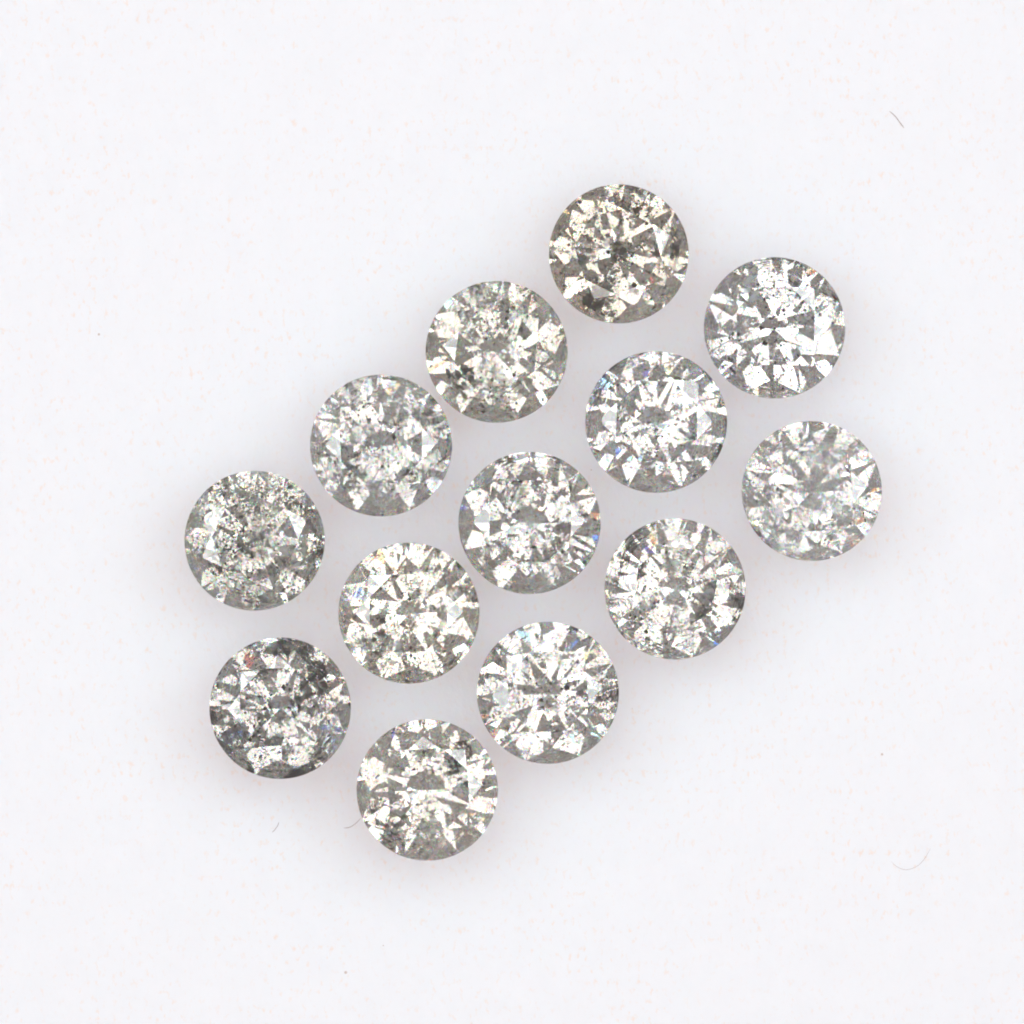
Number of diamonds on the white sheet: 13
